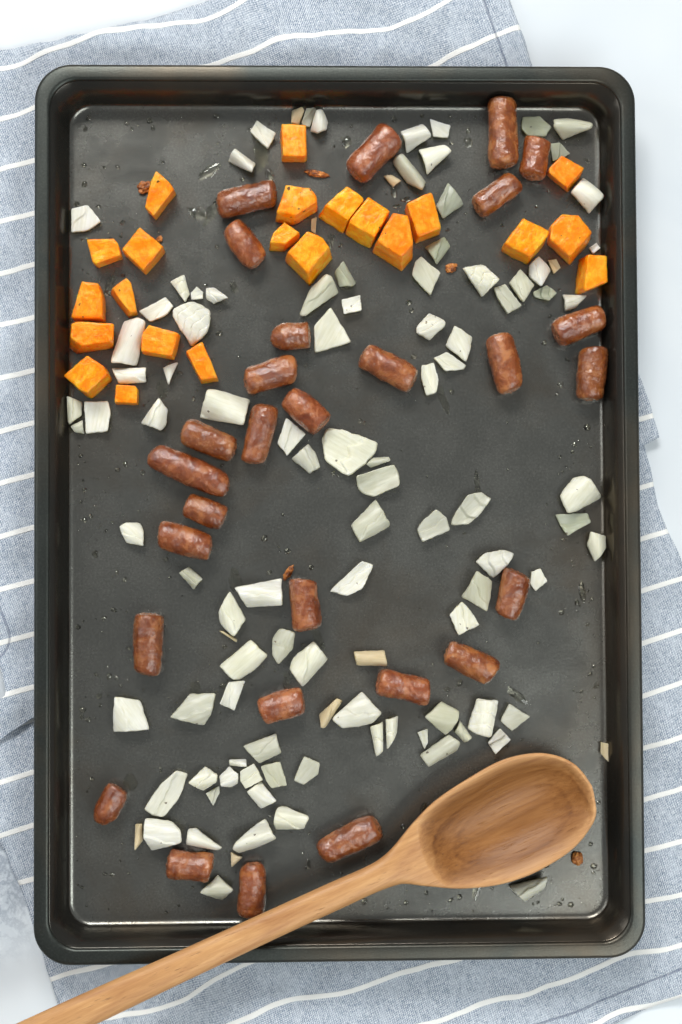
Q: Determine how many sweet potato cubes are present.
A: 22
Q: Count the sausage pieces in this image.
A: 28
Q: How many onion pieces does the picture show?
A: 106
